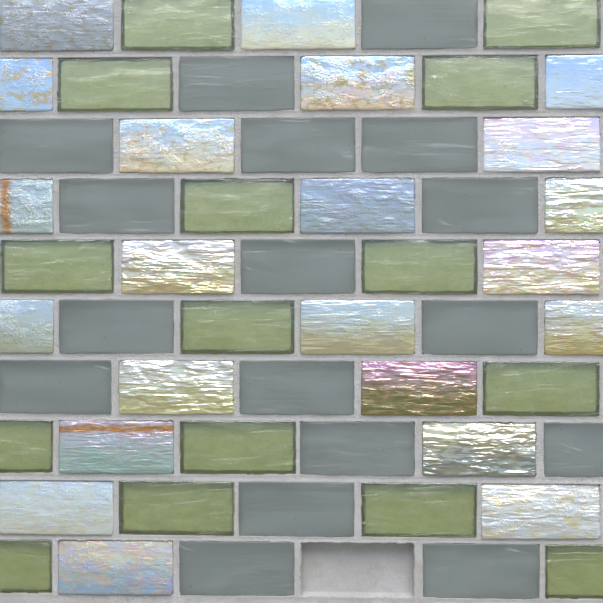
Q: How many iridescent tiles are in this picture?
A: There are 22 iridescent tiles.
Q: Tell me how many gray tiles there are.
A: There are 17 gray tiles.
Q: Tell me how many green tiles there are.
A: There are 15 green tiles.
